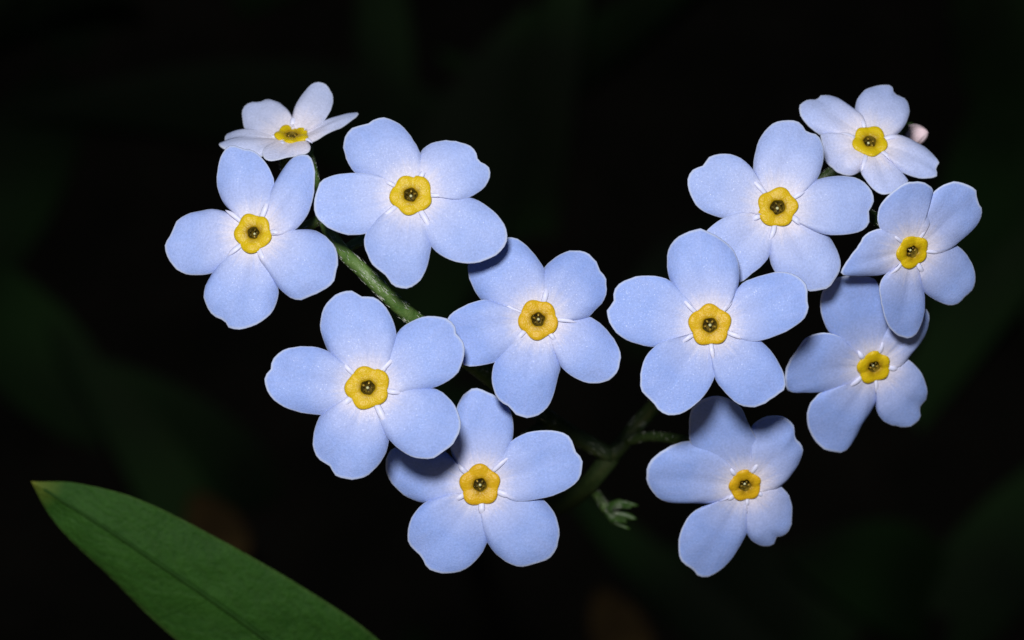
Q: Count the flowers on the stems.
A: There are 12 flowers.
